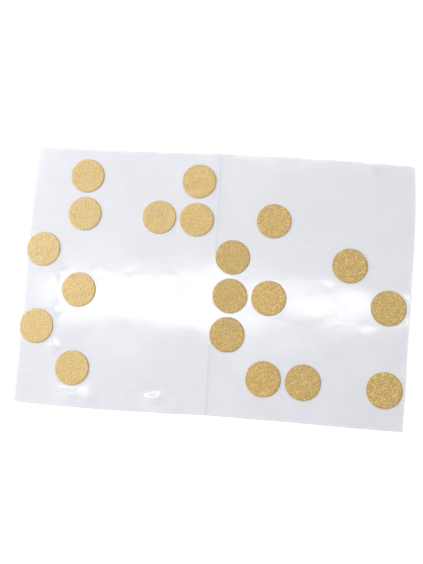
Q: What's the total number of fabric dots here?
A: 19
